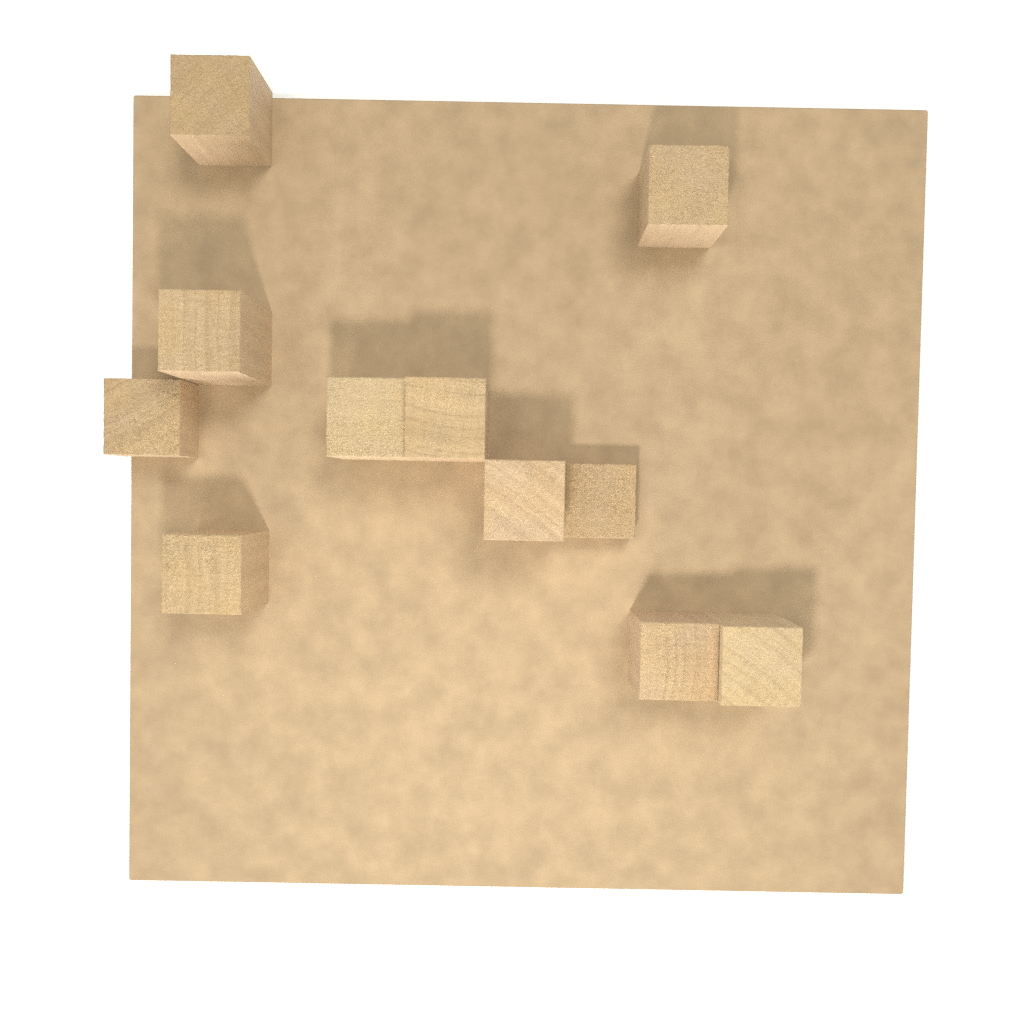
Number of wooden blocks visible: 11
